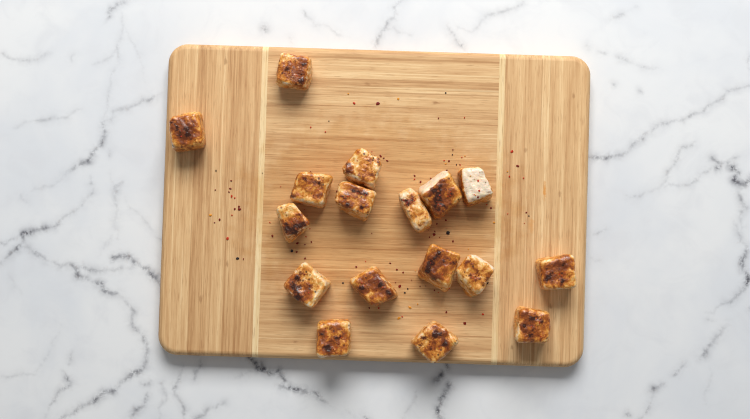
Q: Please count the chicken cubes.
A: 17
